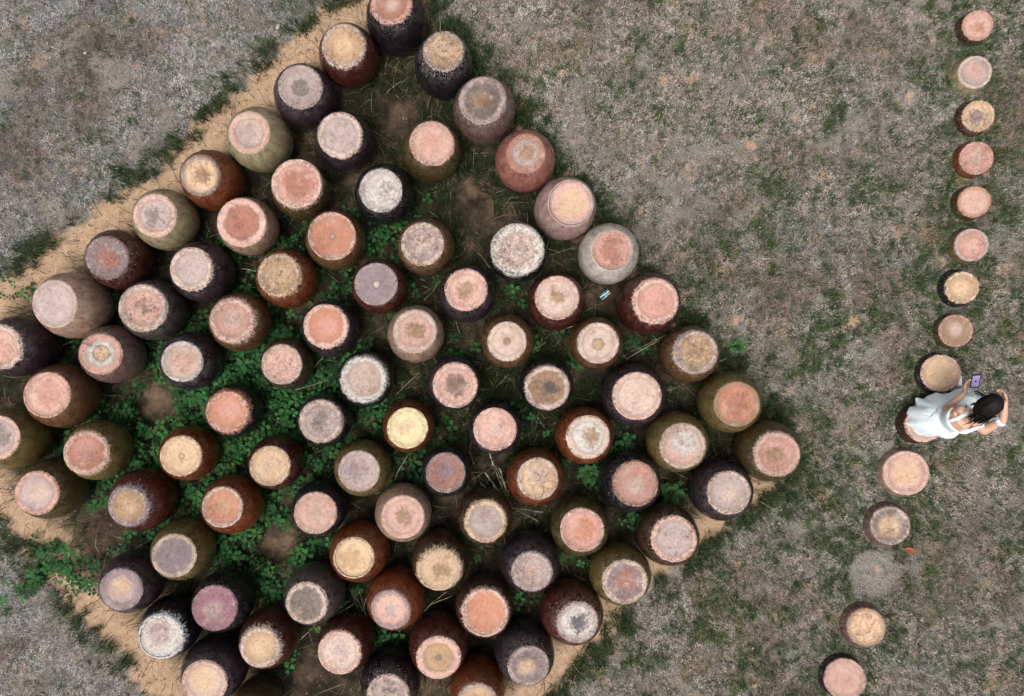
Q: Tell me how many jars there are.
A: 102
